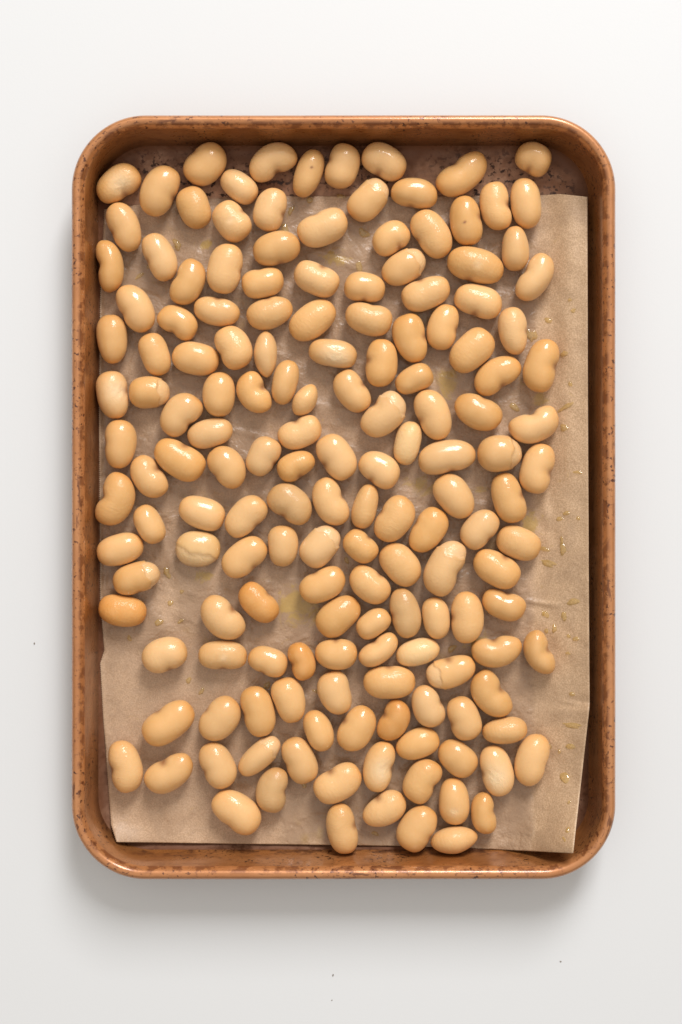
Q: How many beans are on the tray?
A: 159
